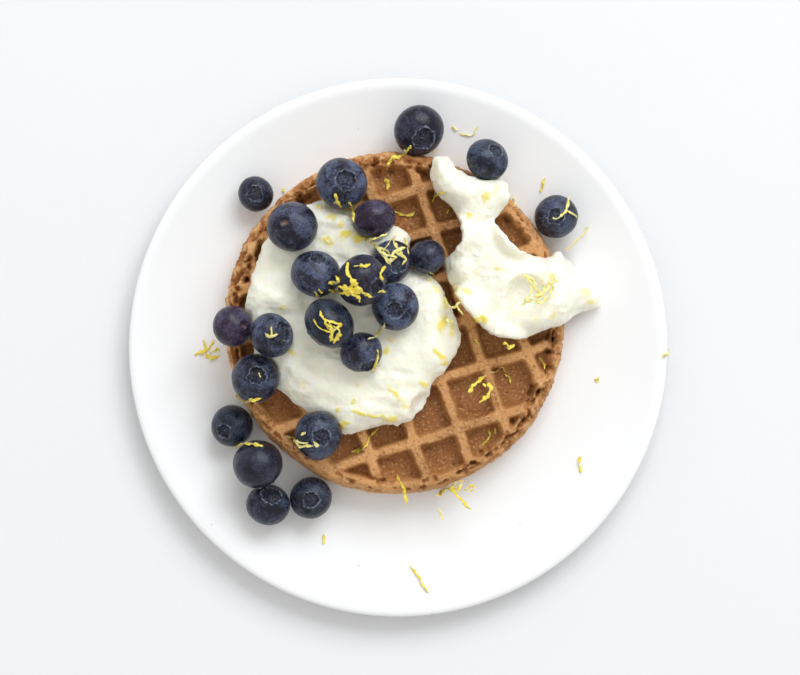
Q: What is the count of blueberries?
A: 22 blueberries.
